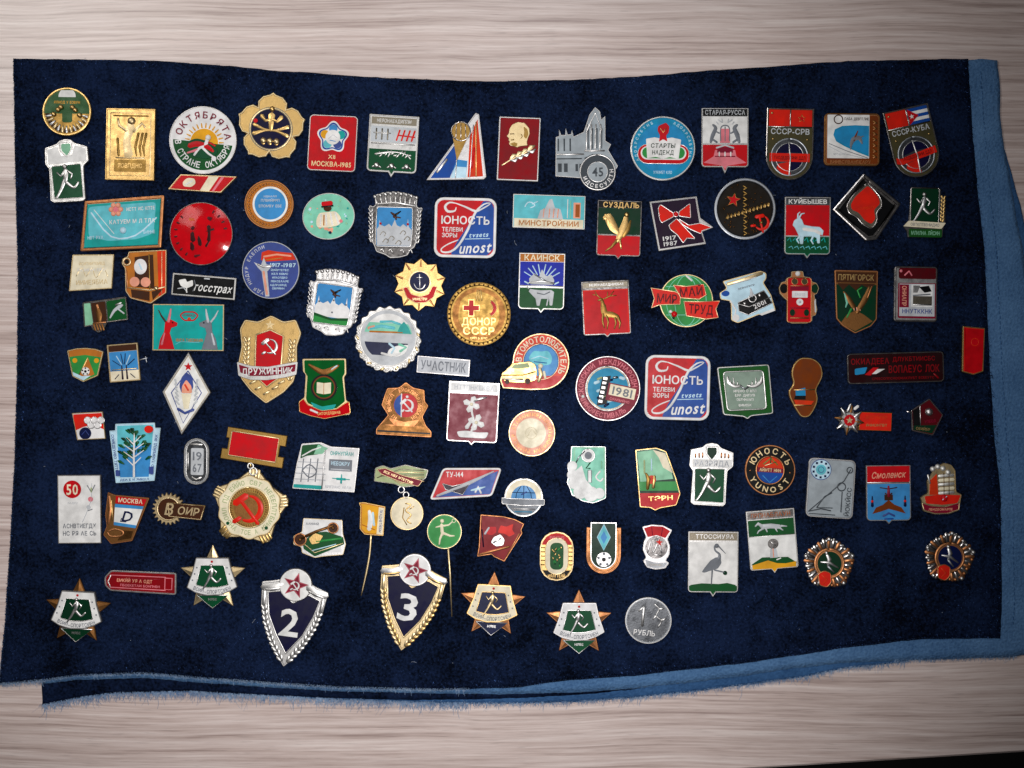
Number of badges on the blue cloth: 100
